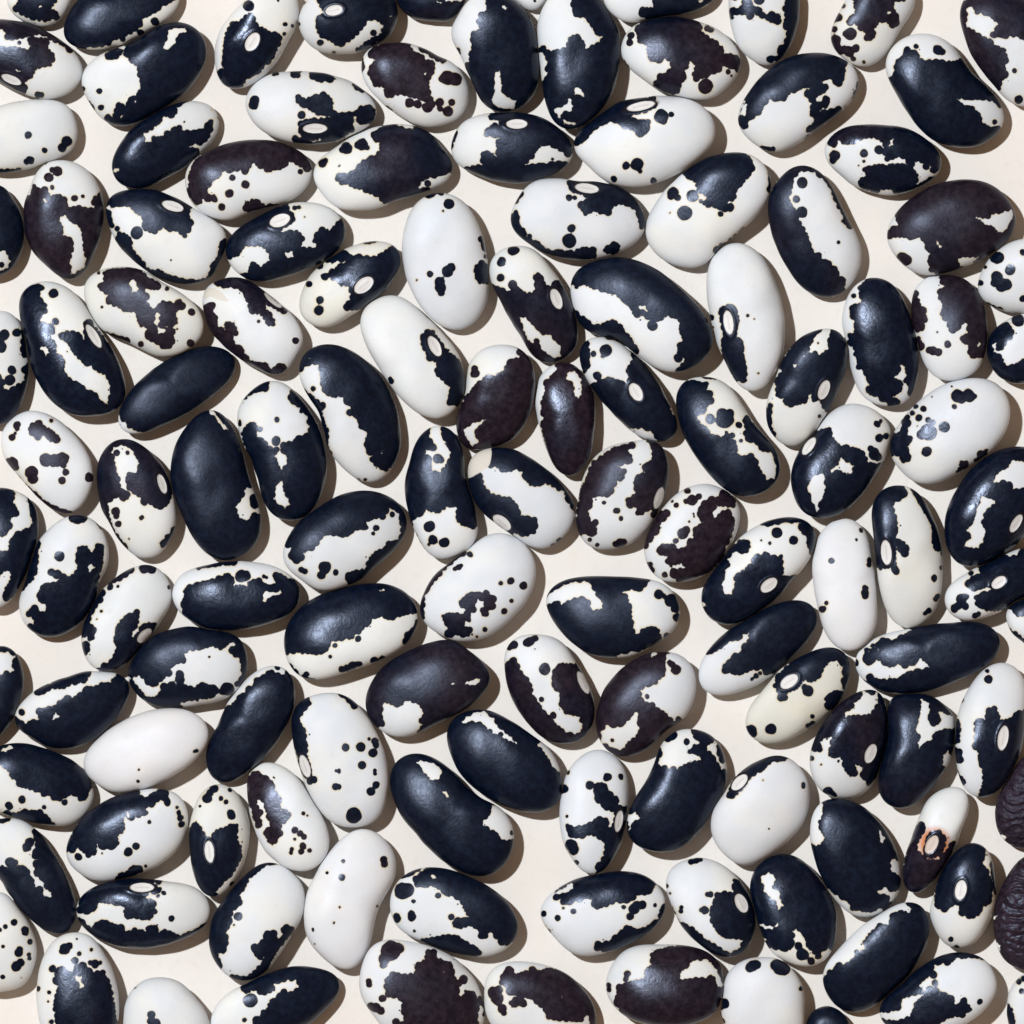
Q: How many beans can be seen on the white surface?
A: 128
